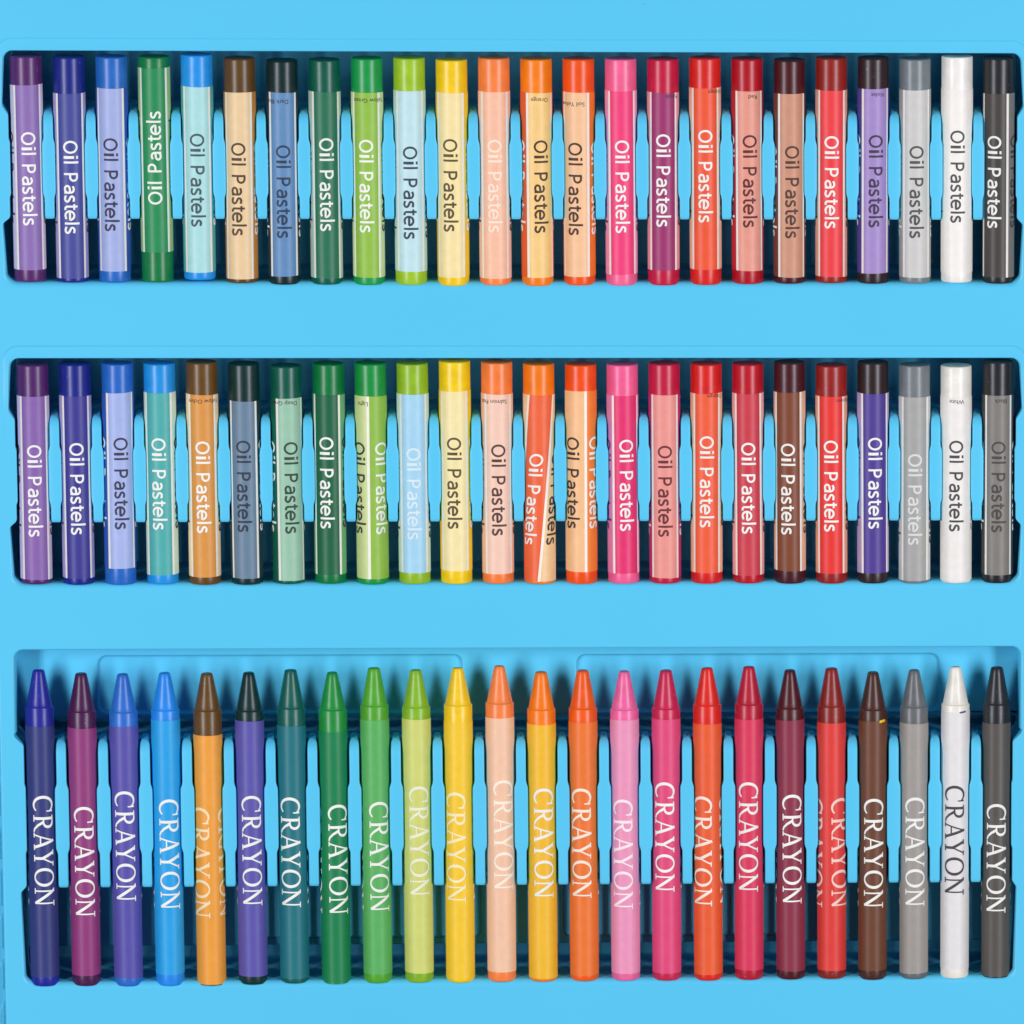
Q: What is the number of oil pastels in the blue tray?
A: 48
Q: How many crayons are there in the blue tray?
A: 24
